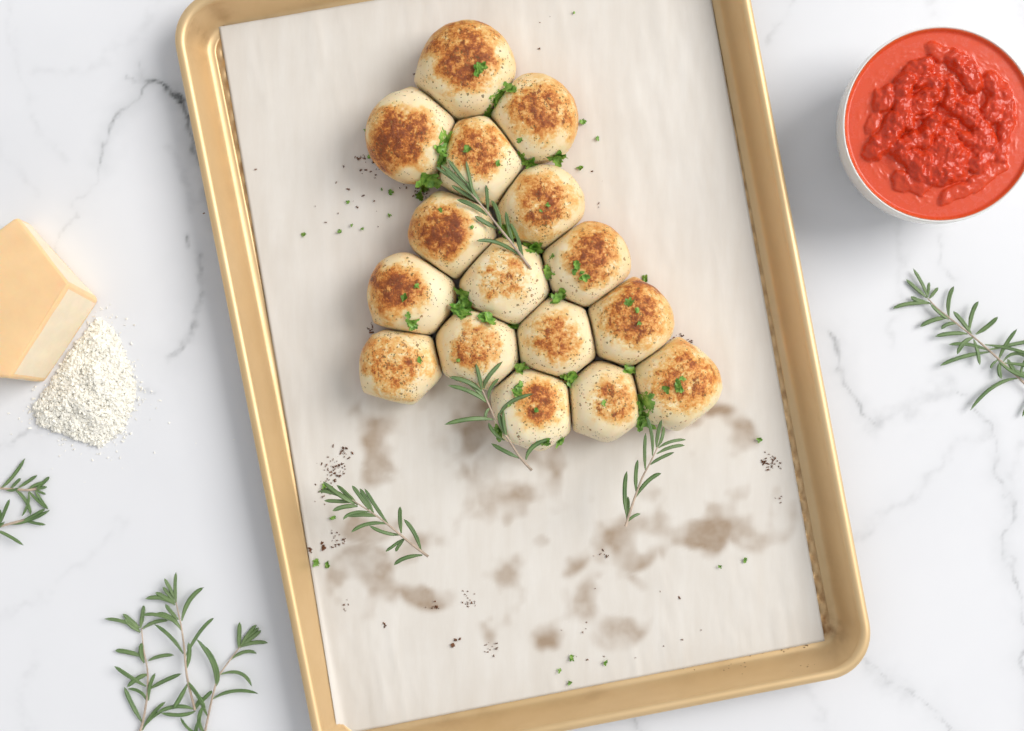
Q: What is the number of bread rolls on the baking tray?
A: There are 16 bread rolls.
